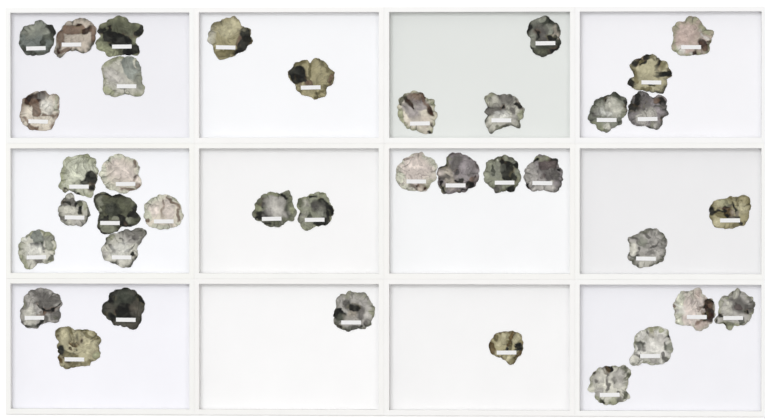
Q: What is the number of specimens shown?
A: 38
